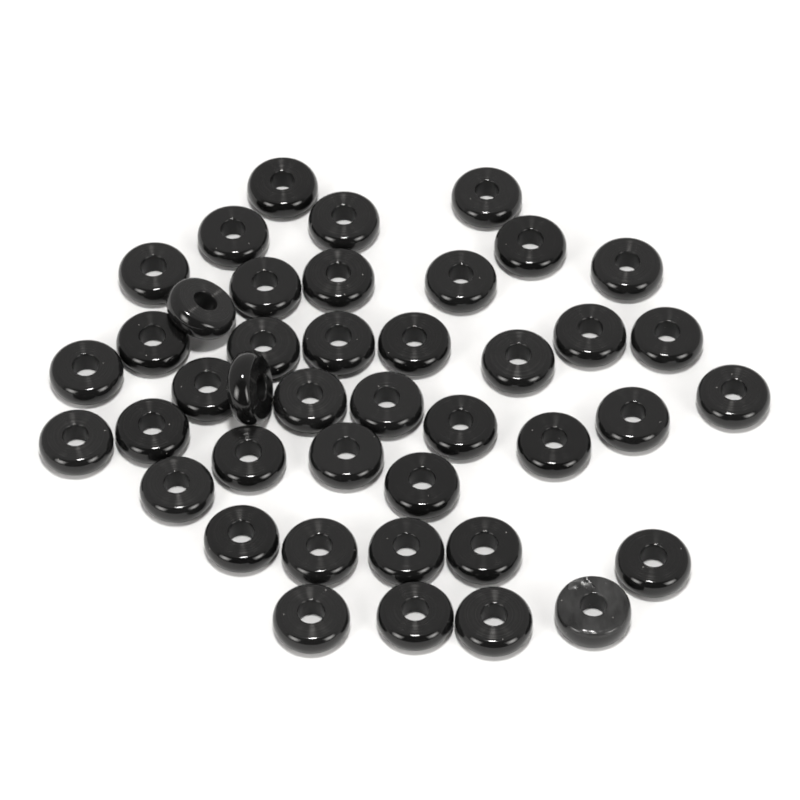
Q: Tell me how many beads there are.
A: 42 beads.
